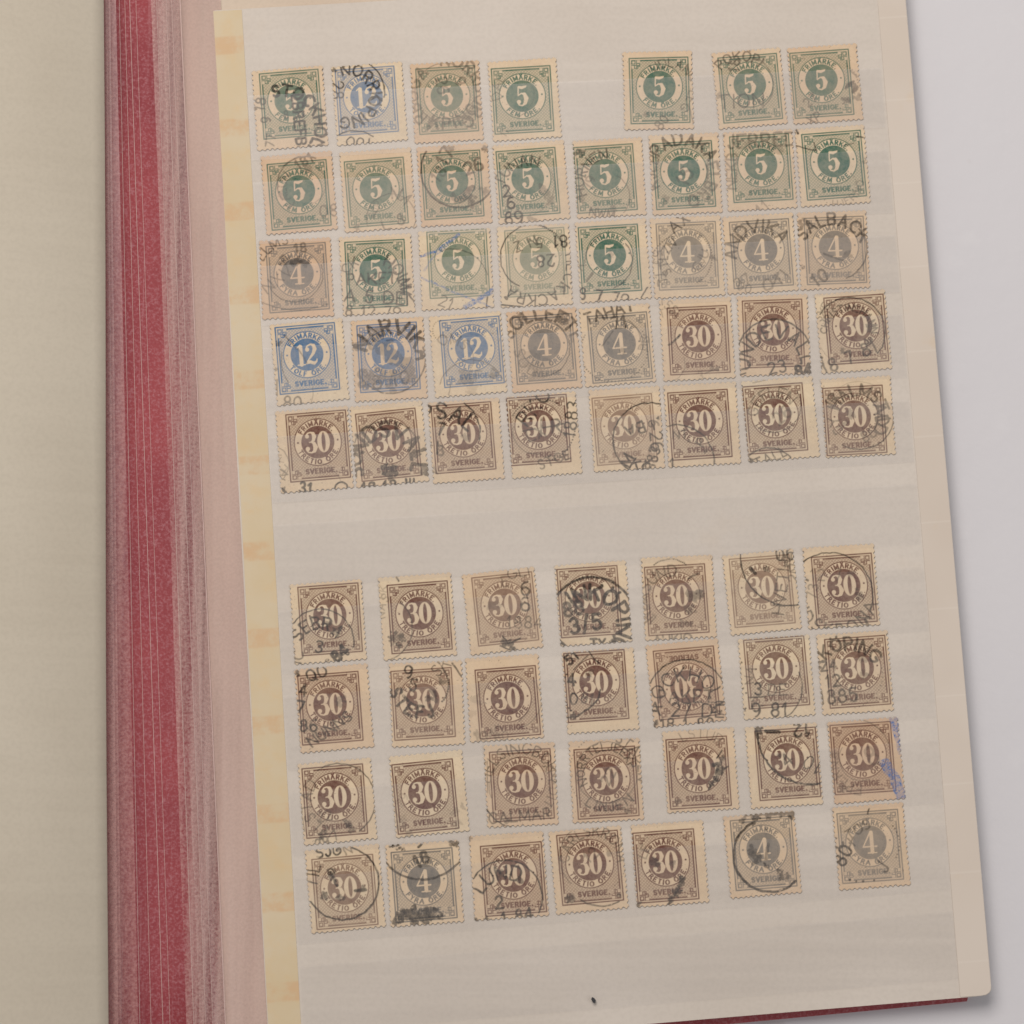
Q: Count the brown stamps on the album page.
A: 36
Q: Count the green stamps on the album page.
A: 18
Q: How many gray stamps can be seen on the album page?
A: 9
